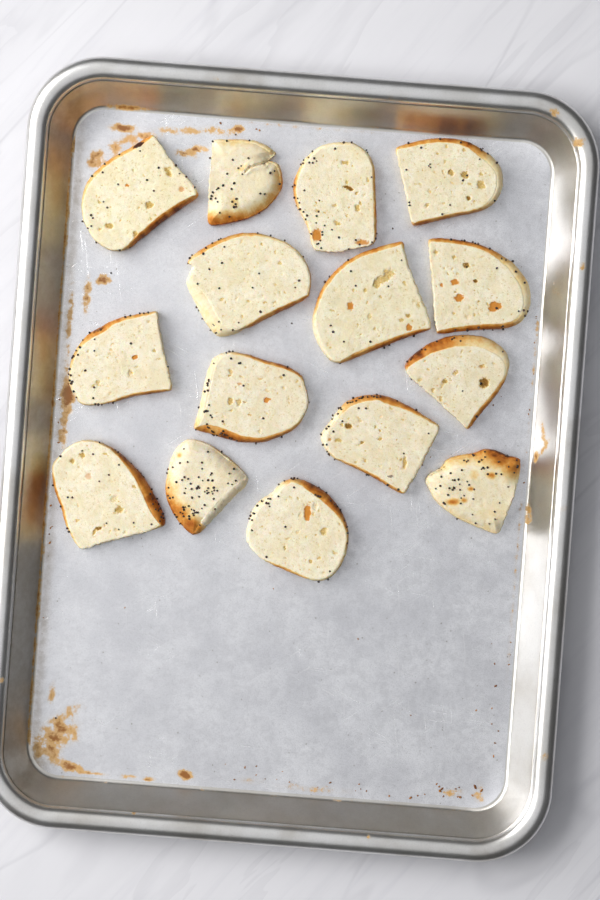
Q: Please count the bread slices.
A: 15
